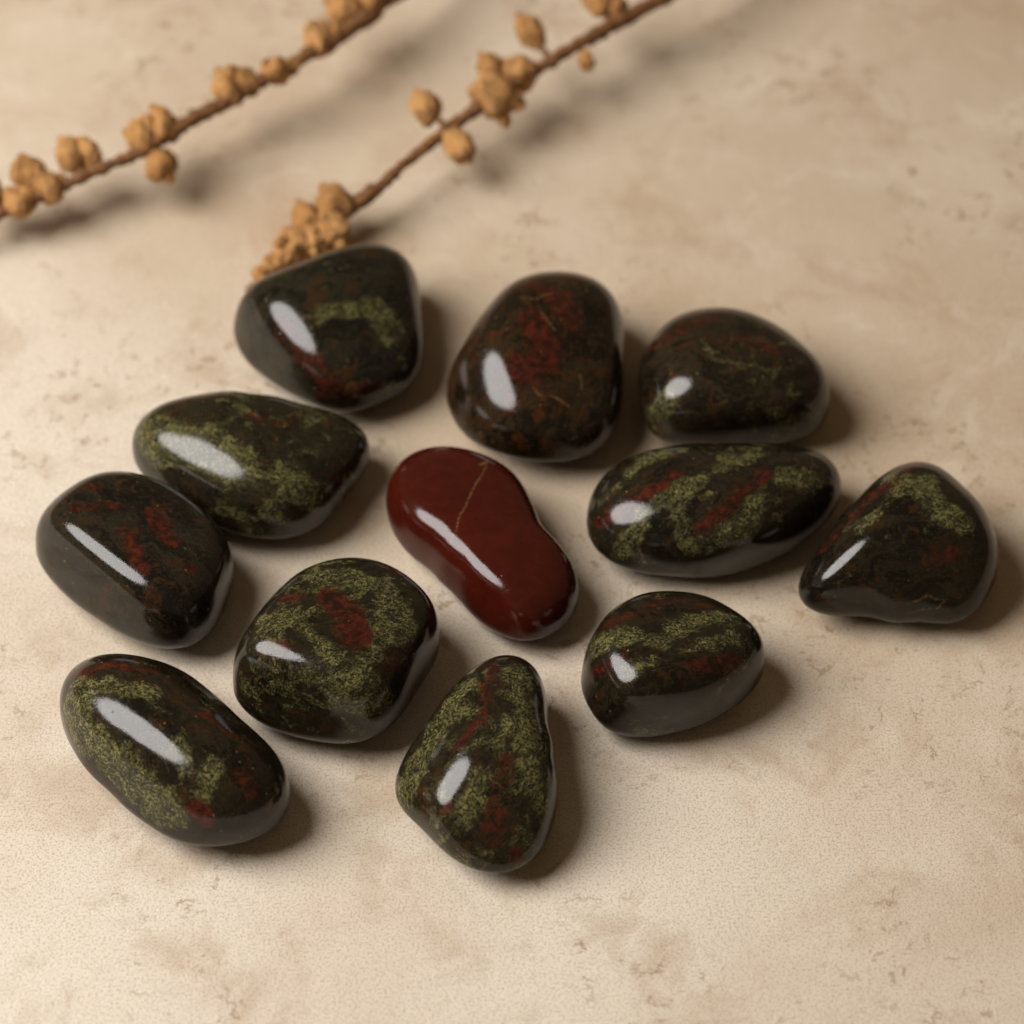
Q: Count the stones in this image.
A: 12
